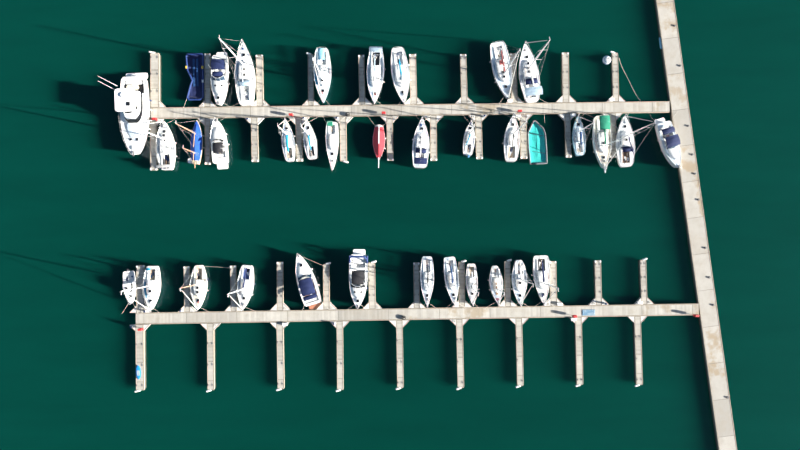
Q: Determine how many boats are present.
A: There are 36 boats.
